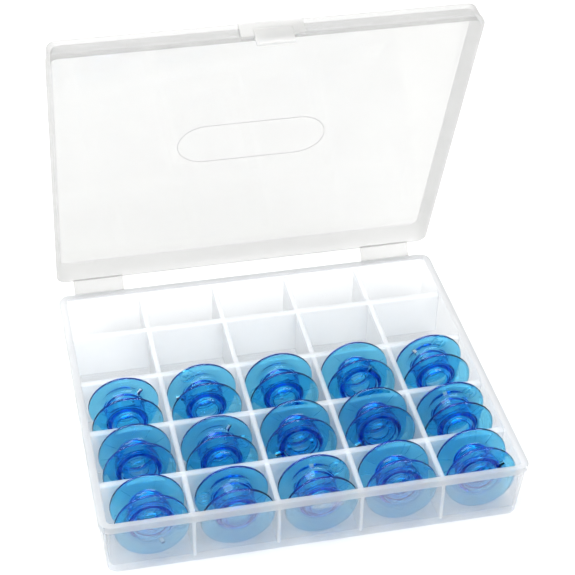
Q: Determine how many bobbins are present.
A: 15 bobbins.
